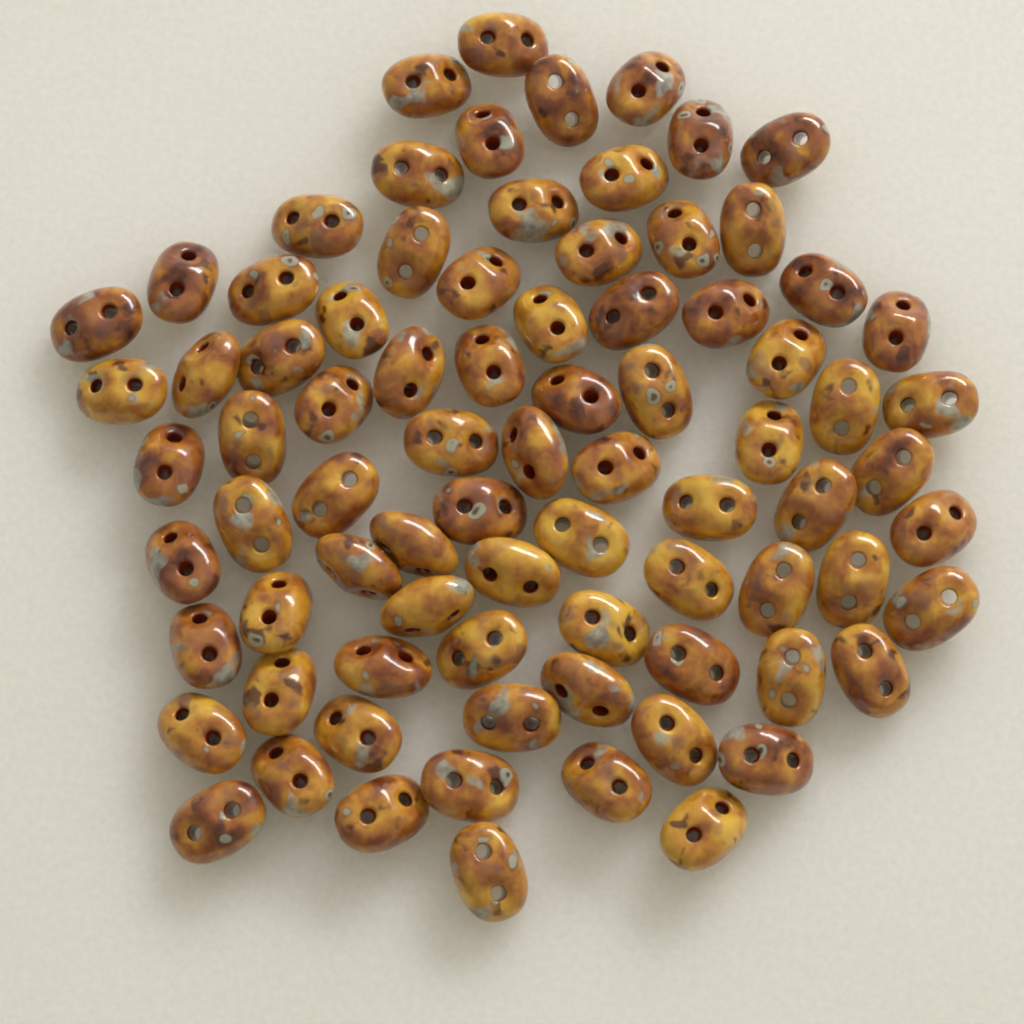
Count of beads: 81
